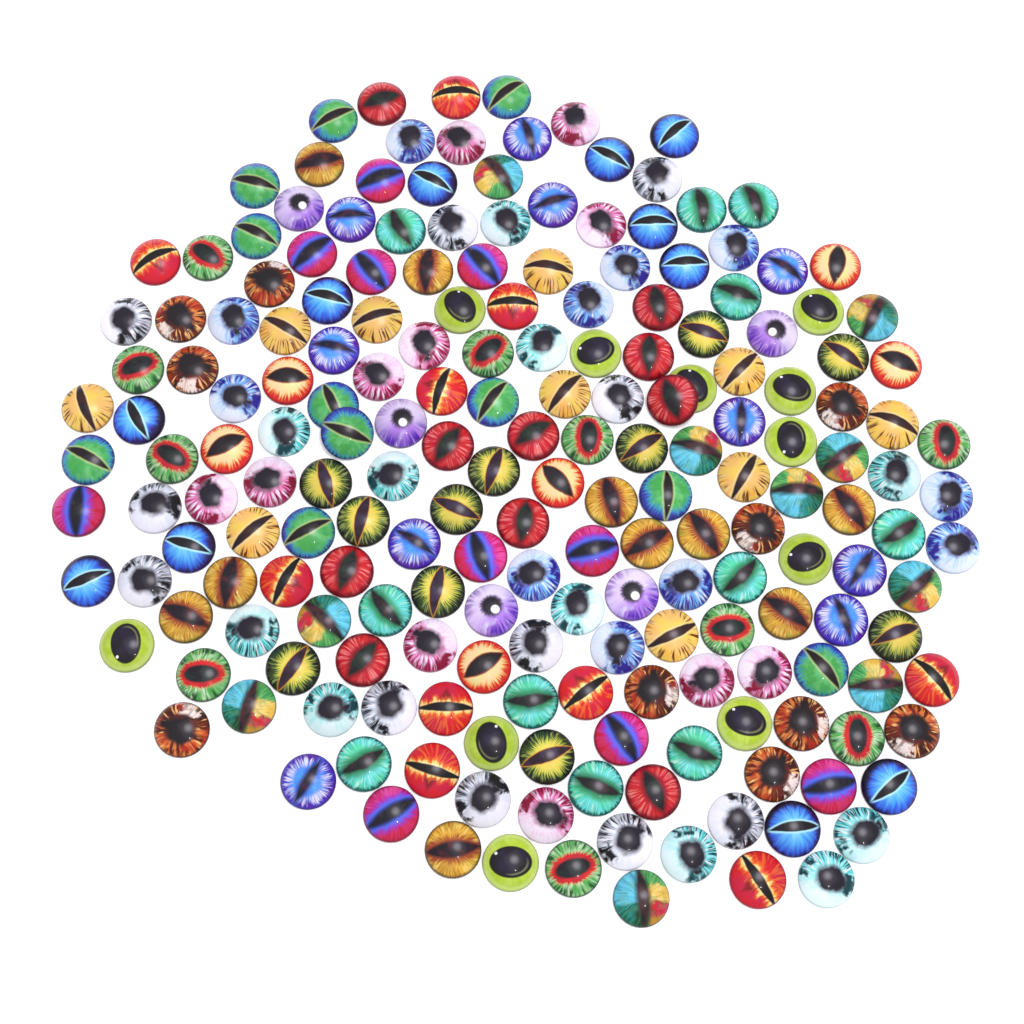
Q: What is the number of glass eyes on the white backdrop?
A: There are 200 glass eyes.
